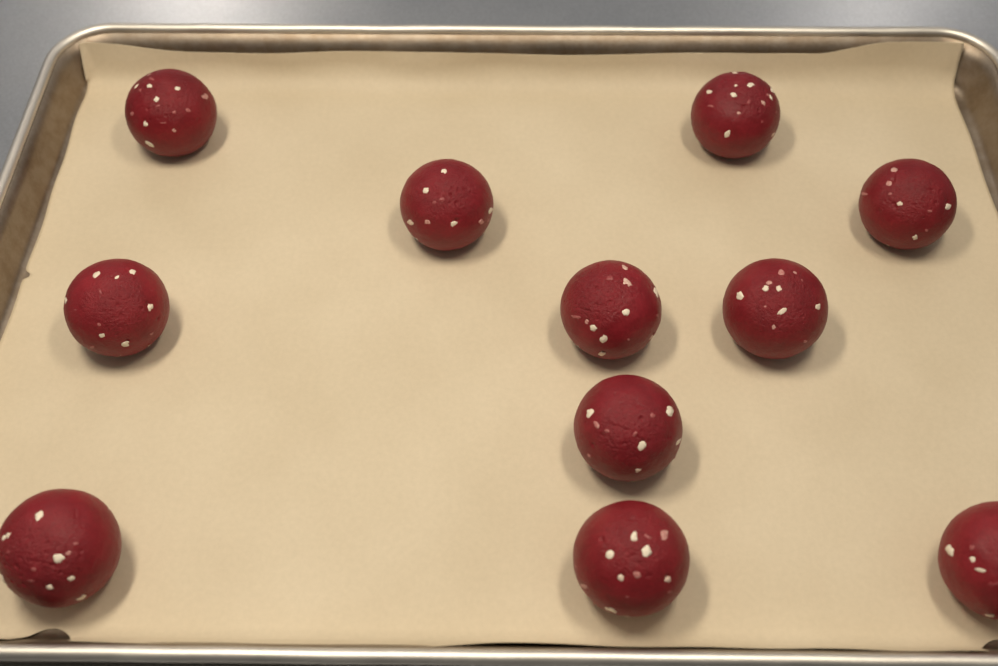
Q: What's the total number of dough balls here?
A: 11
